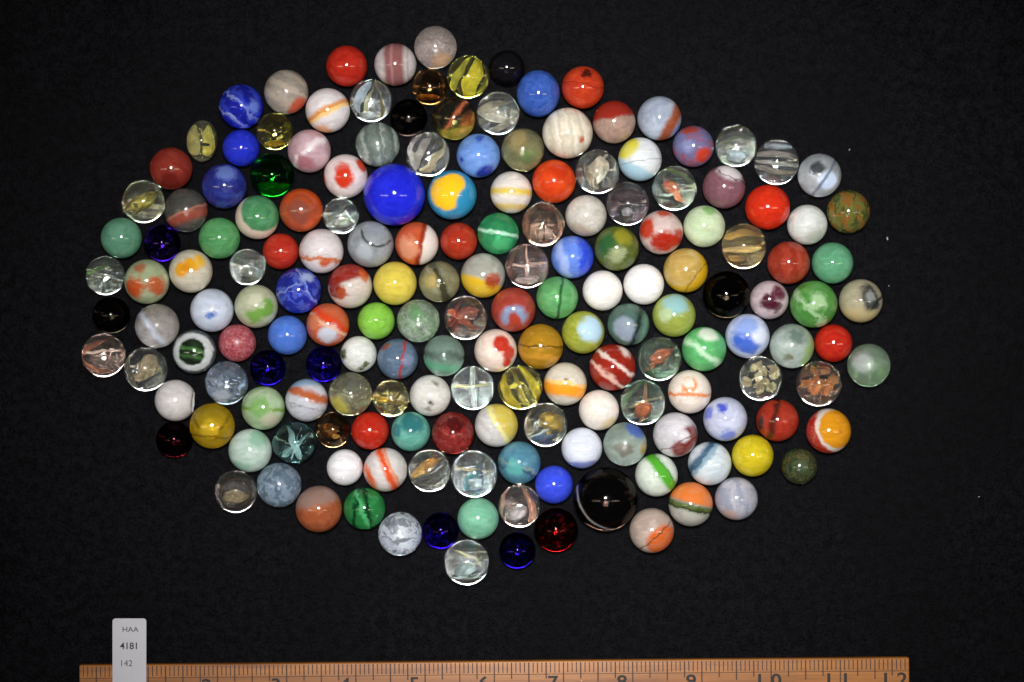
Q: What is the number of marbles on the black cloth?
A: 174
